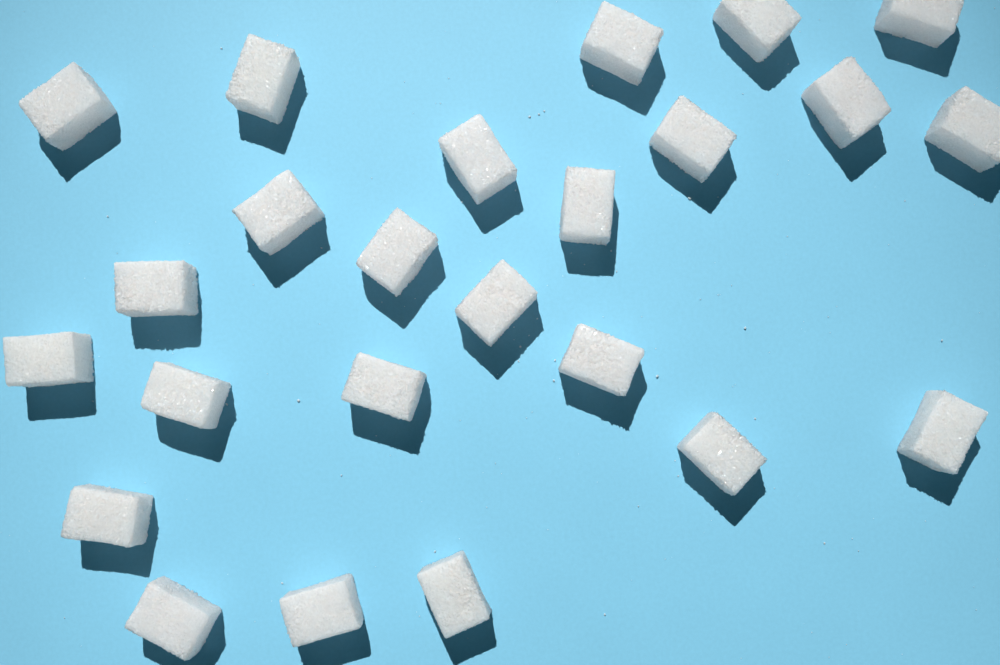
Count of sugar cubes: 24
